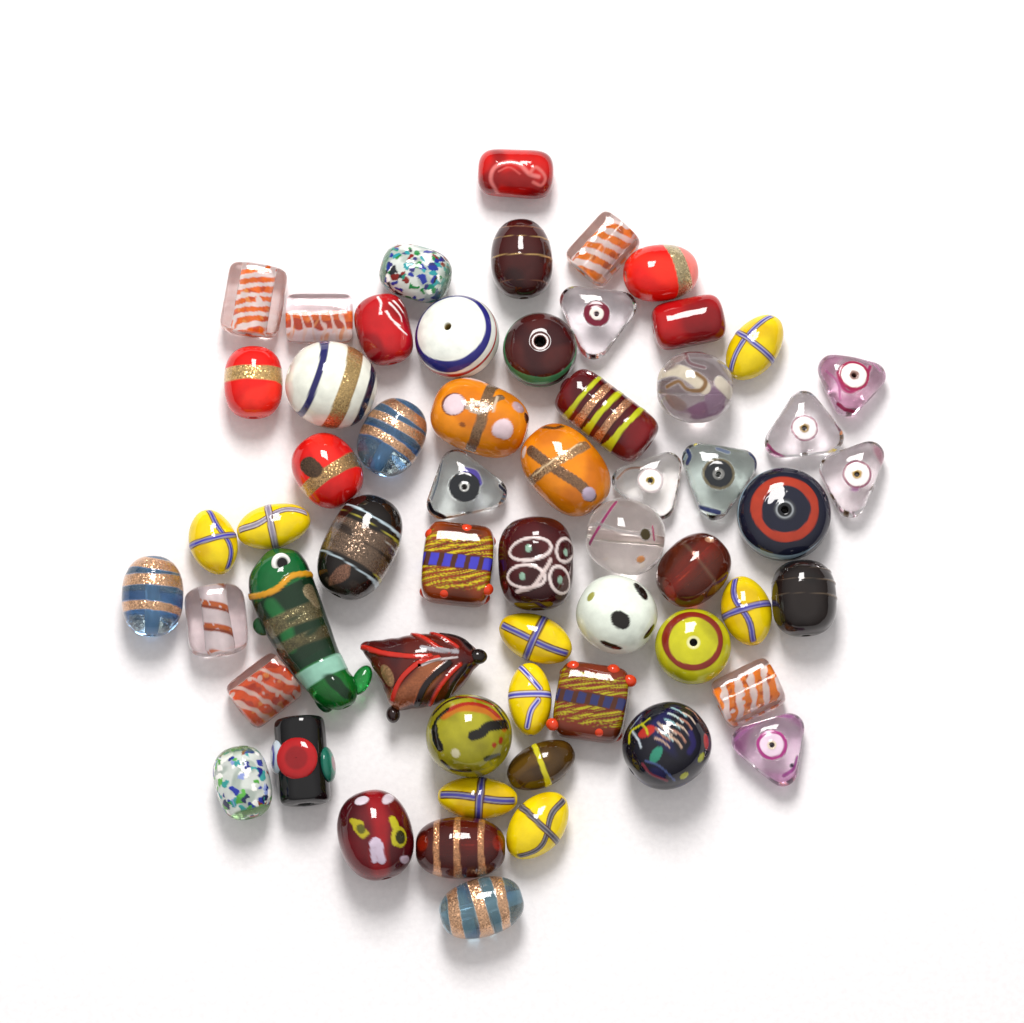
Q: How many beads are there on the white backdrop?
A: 59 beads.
